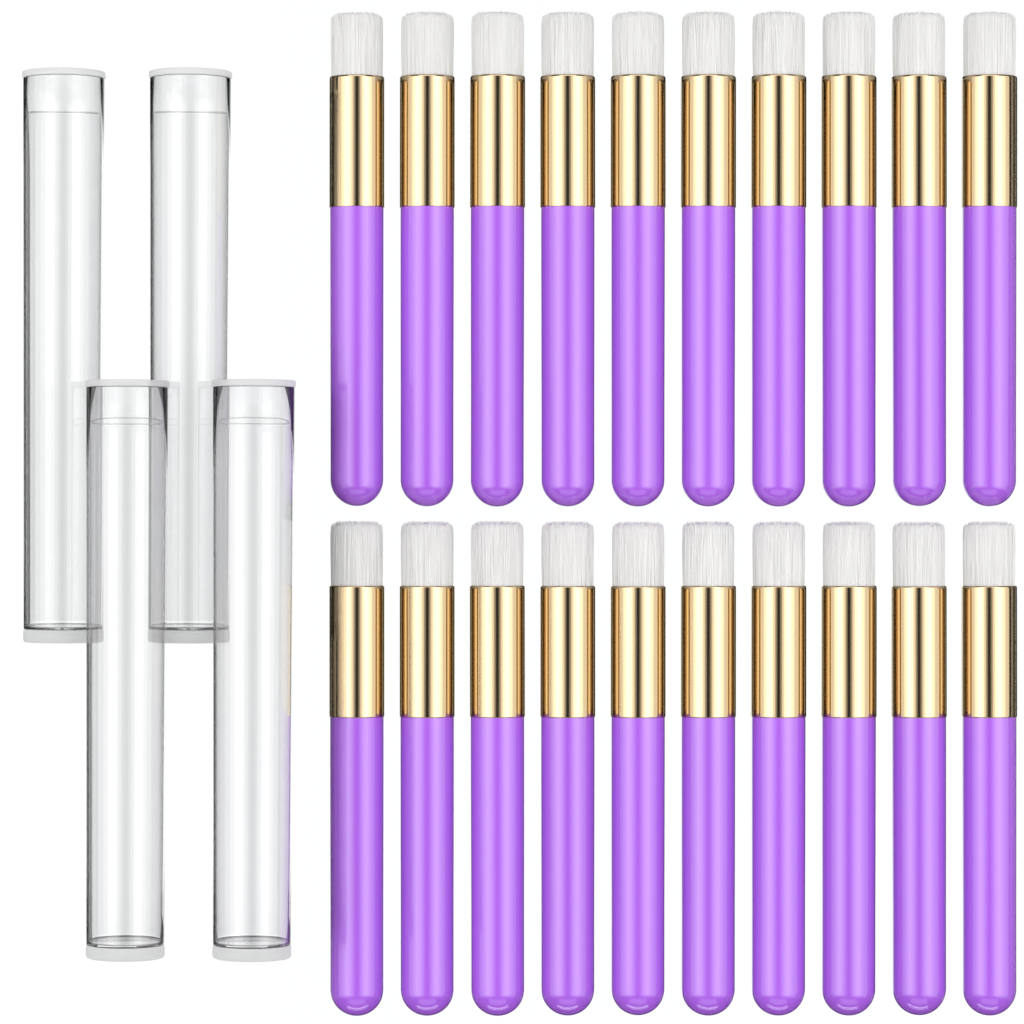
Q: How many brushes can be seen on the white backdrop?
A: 20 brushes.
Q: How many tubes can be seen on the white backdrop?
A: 4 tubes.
